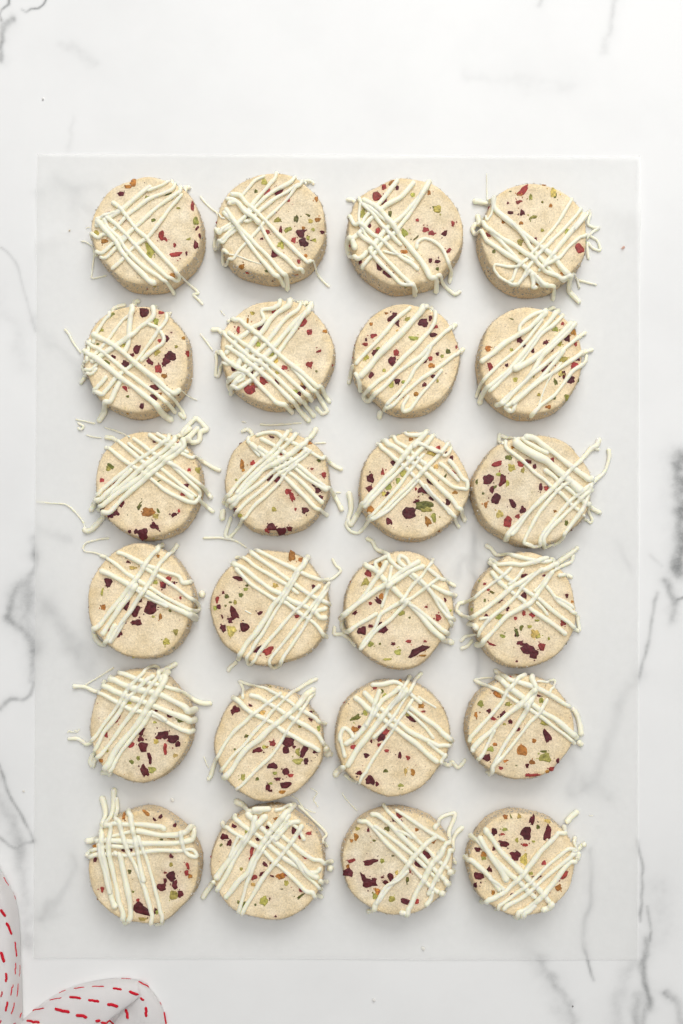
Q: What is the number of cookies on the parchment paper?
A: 24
